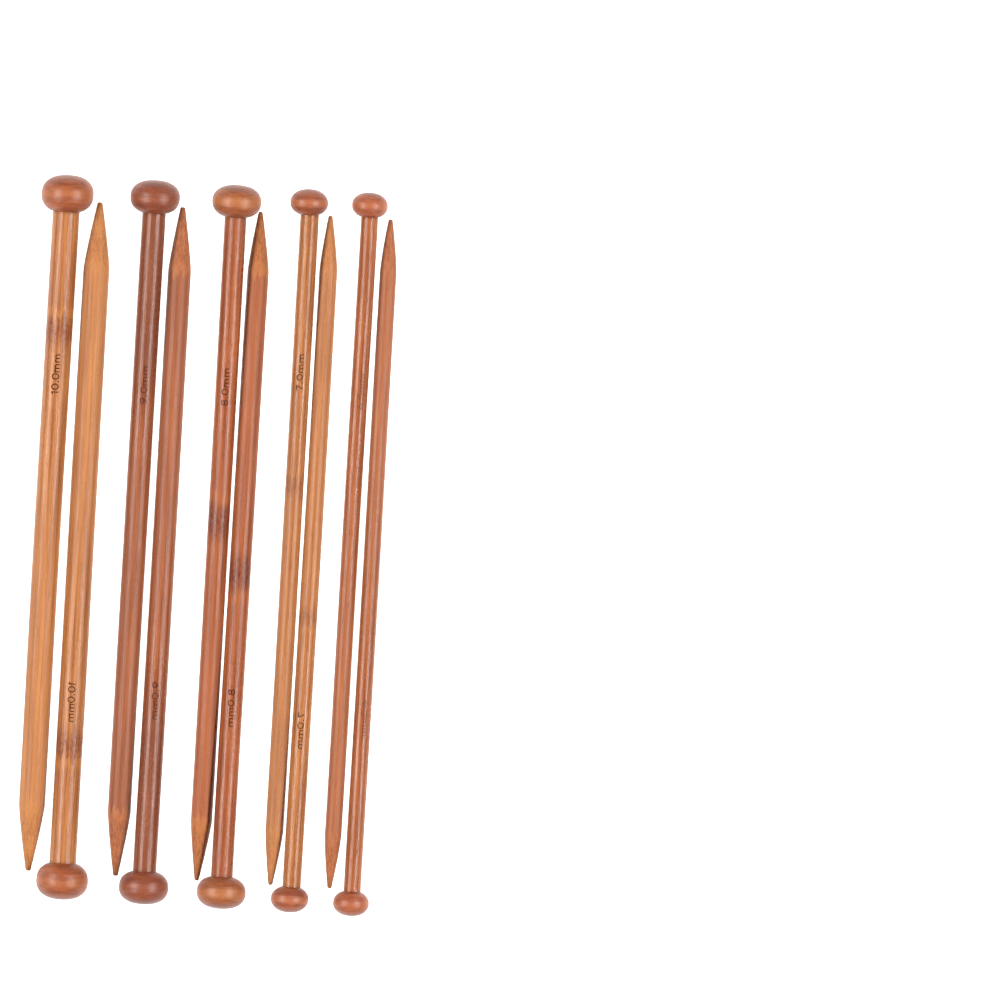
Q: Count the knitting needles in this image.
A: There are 10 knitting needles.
